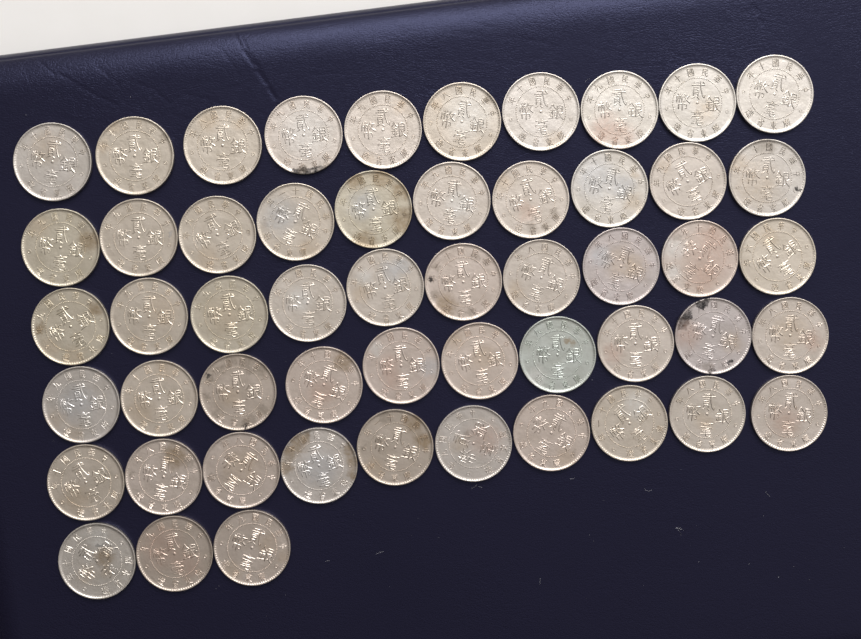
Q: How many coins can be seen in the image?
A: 53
